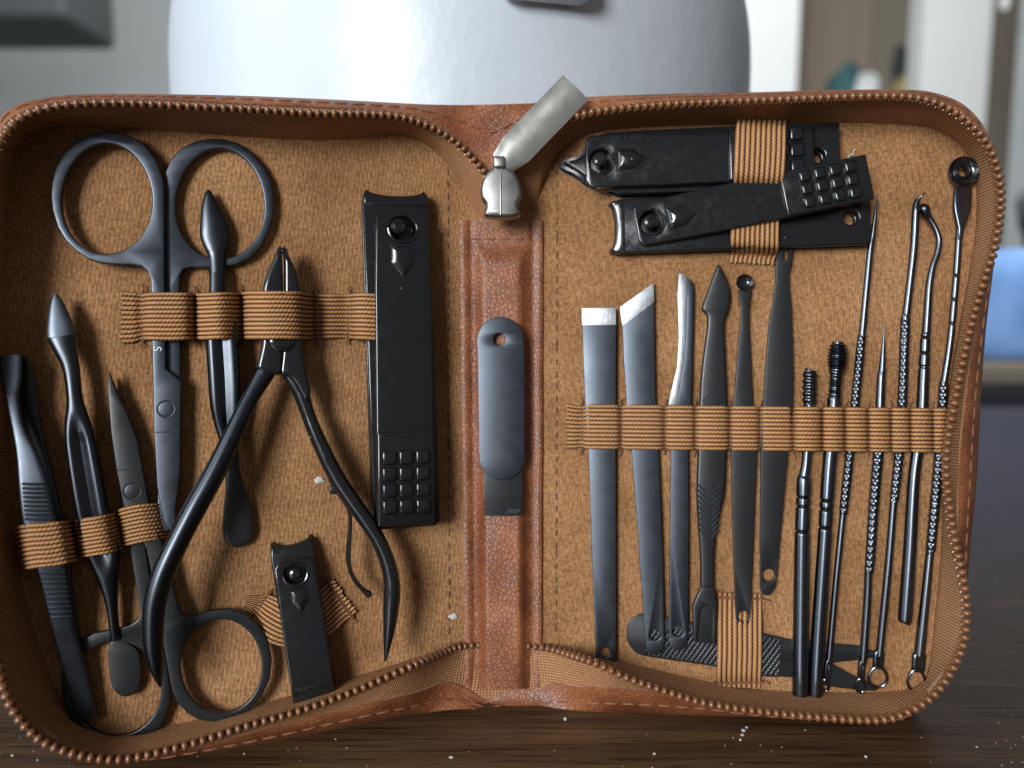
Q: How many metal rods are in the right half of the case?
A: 7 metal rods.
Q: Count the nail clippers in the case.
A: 4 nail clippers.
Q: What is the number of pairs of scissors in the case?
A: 2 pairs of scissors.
